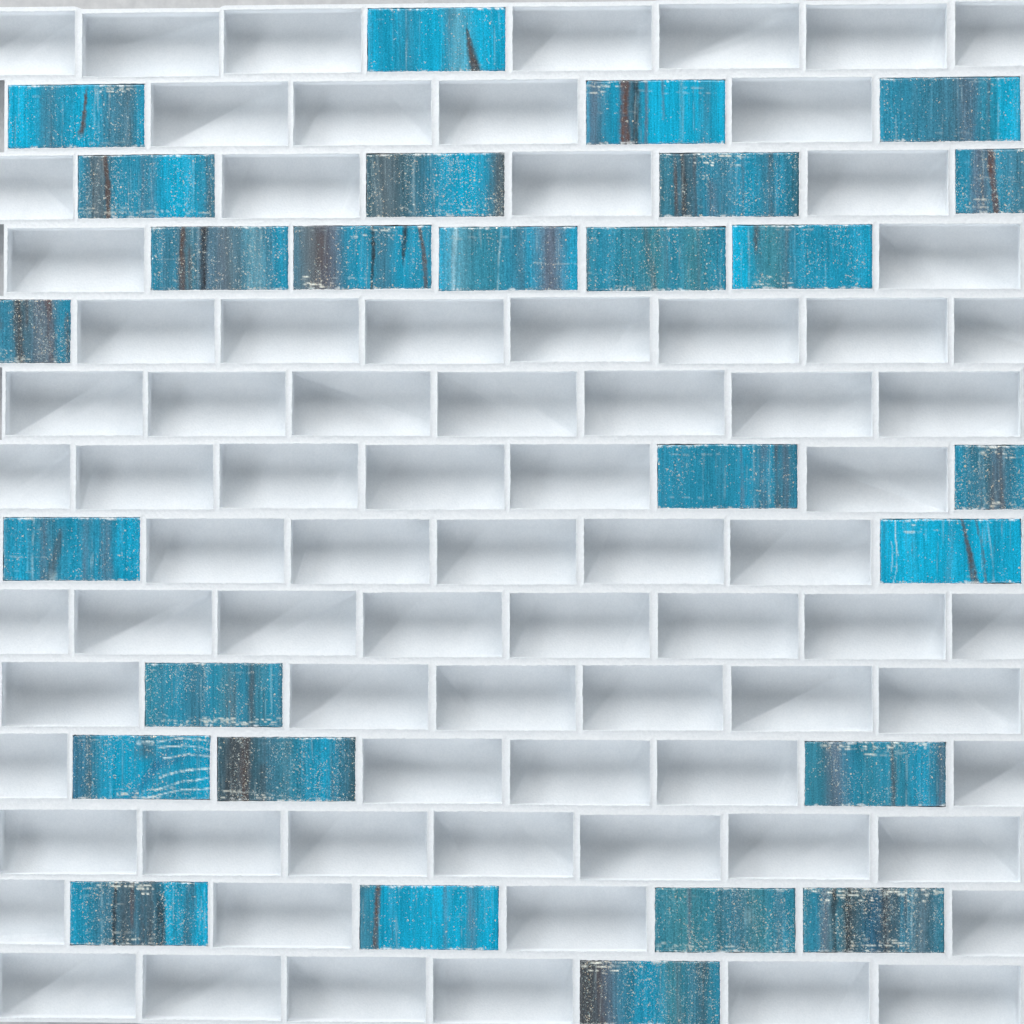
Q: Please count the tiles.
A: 27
